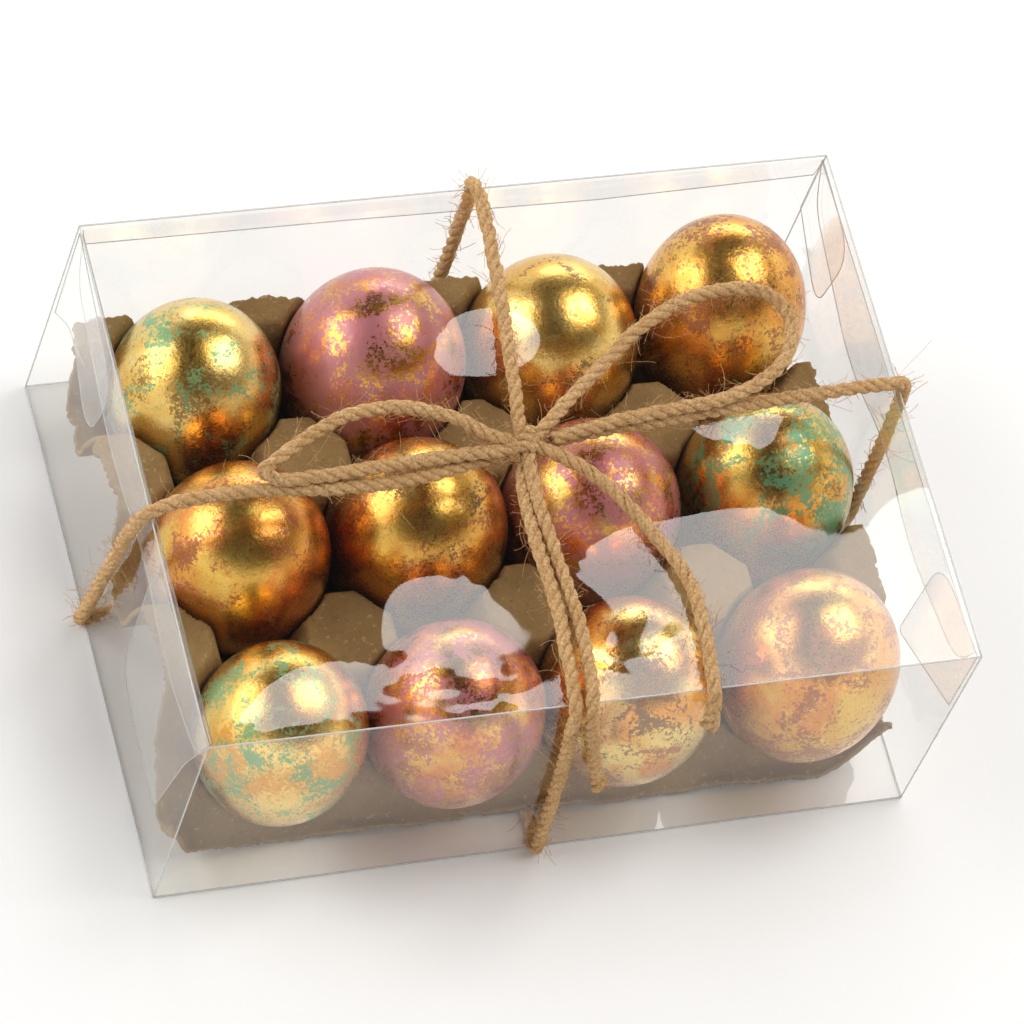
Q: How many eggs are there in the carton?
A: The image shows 12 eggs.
